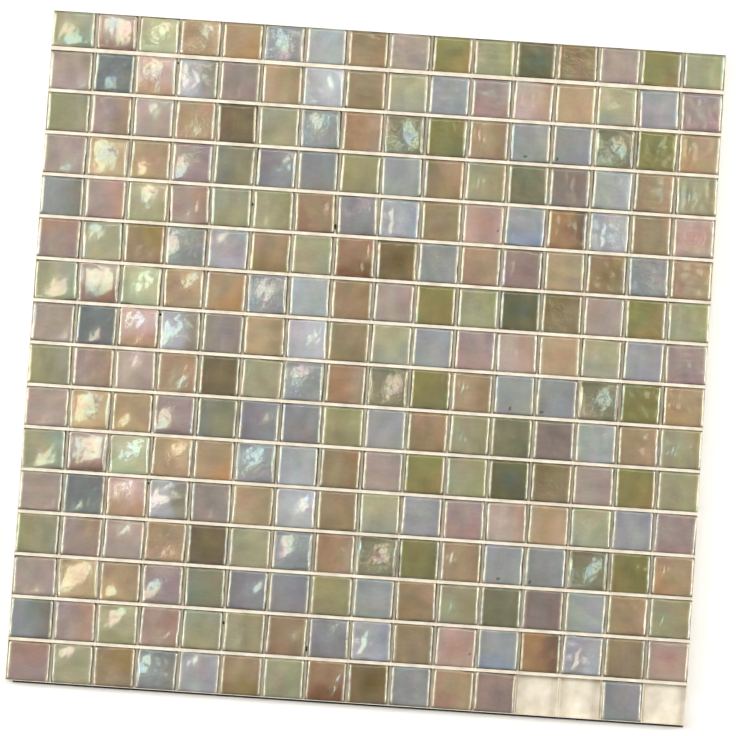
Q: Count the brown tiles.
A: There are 69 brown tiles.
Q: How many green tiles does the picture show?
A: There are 70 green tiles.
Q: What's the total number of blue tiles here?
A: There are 60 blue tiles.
